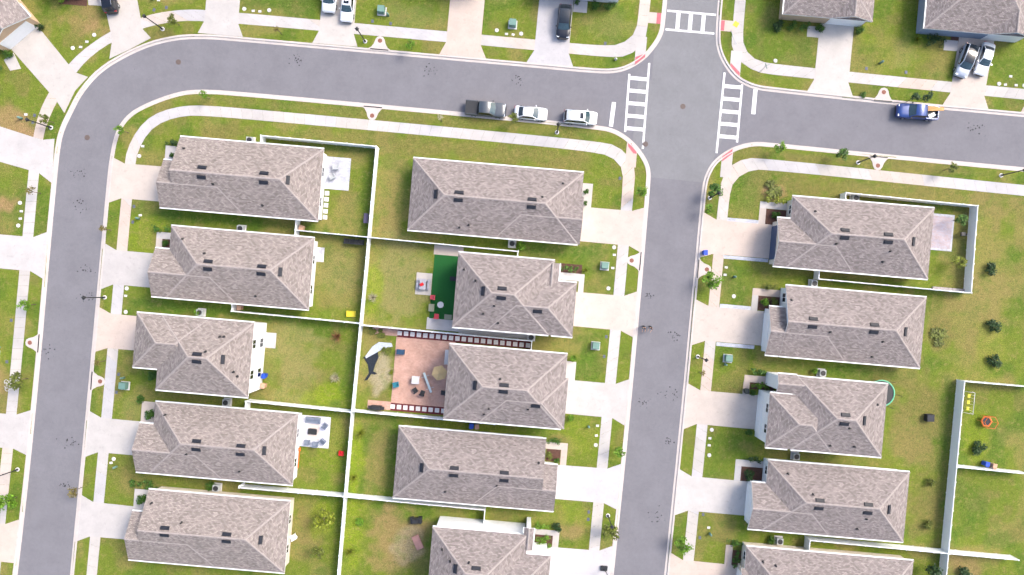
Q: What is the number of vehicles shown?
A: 10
